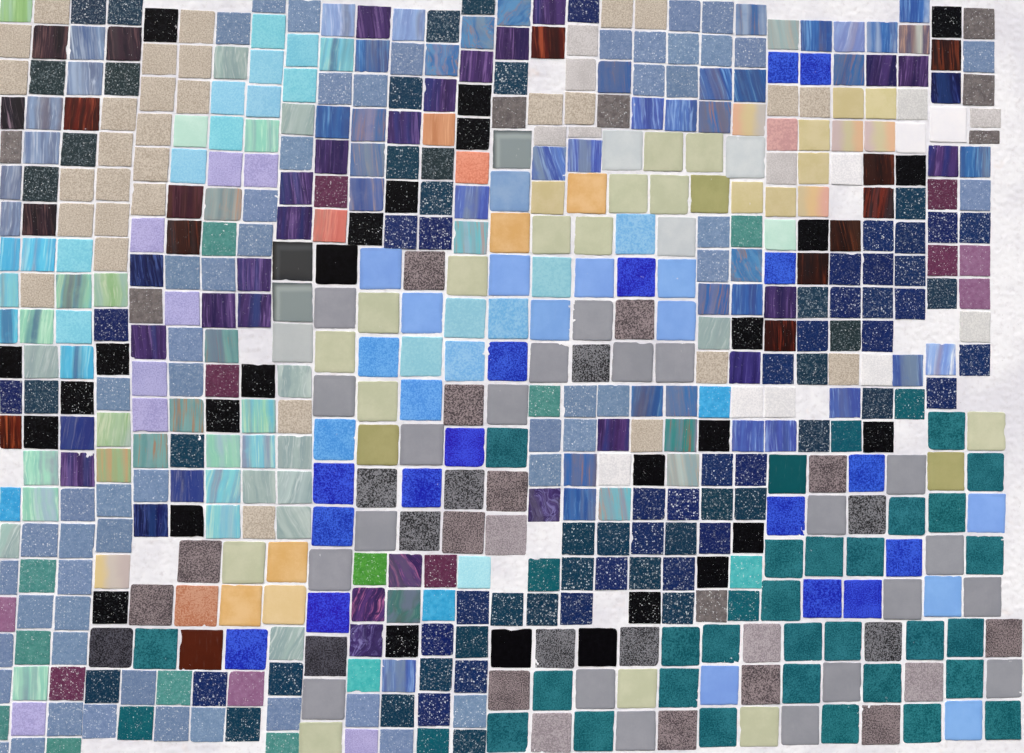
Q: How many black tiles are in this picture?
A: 27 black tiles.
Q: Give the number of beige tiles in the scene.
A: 30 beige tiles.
